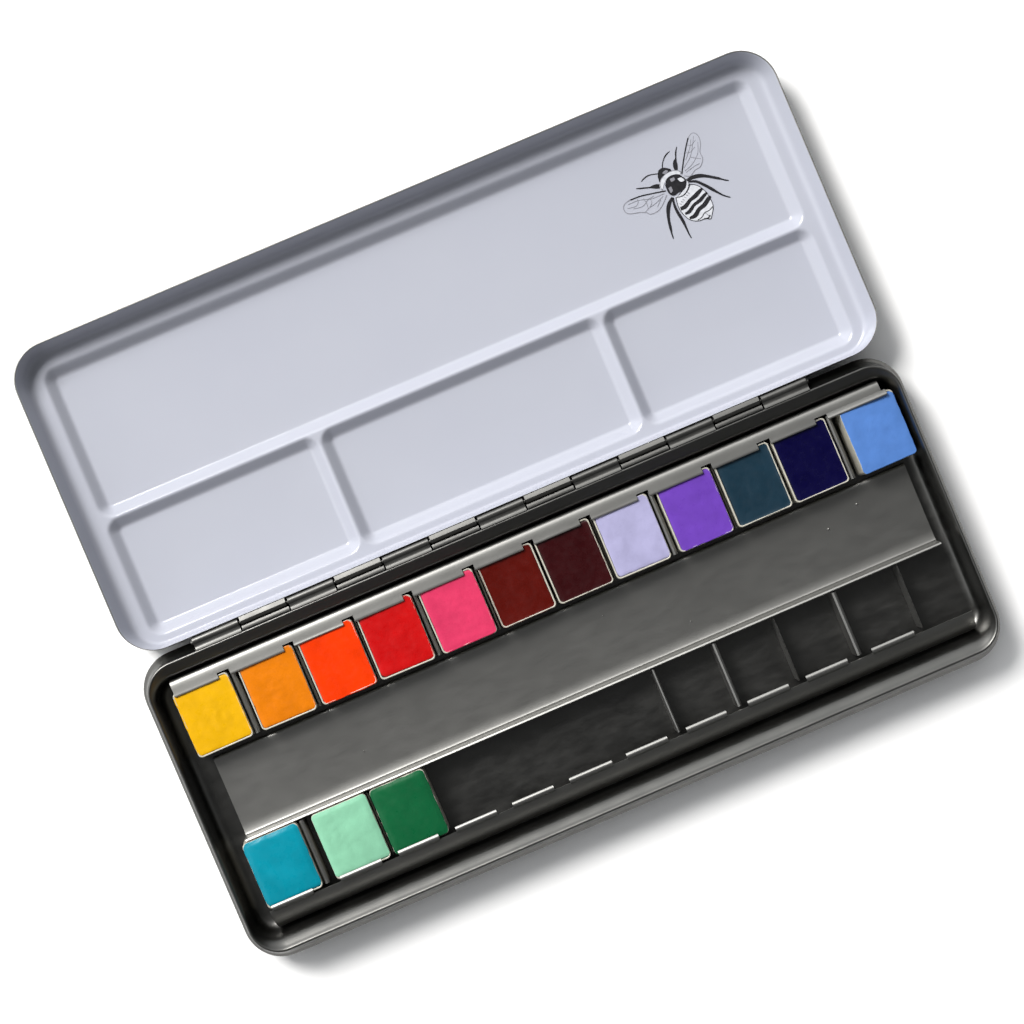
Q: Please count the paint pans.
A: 15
